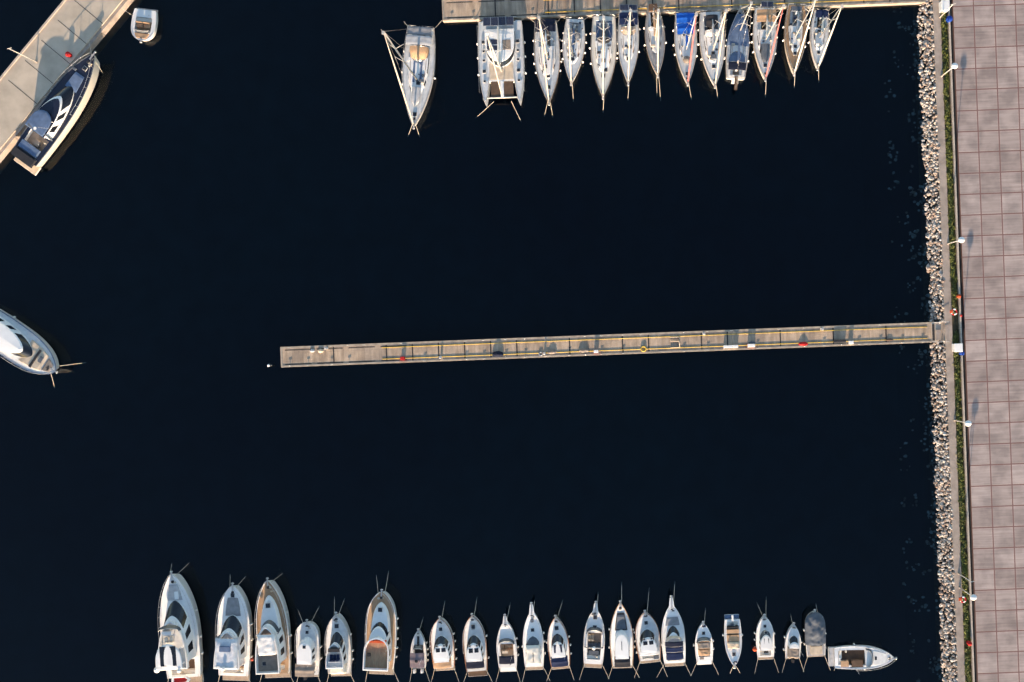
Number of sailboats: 13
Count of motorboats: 25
